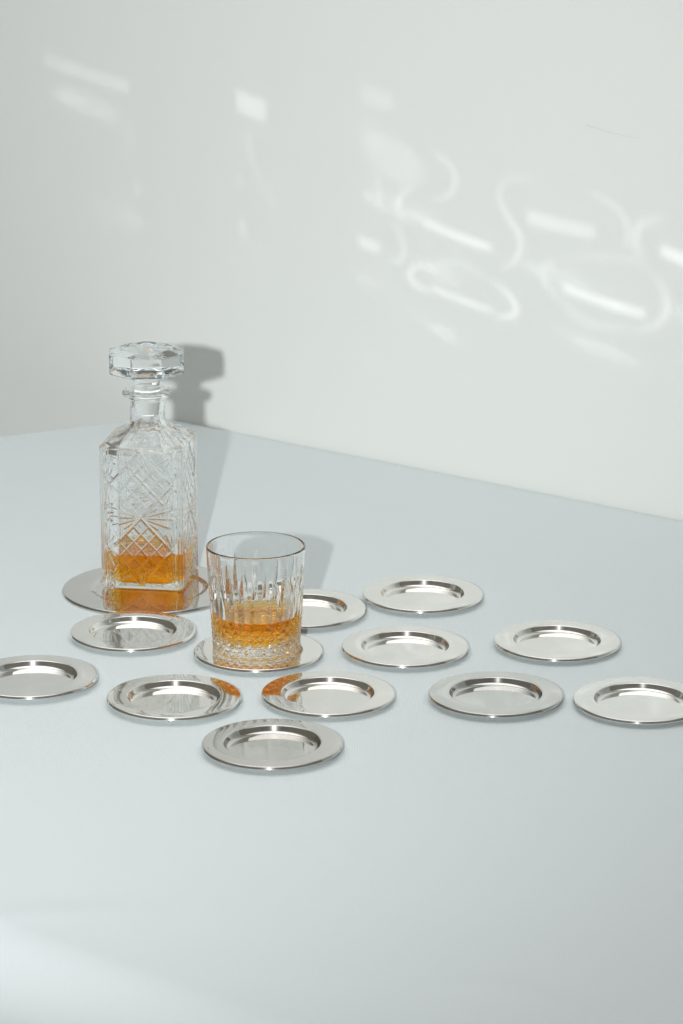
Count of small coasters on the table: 12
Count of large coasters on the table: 1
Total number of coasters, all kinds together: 13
